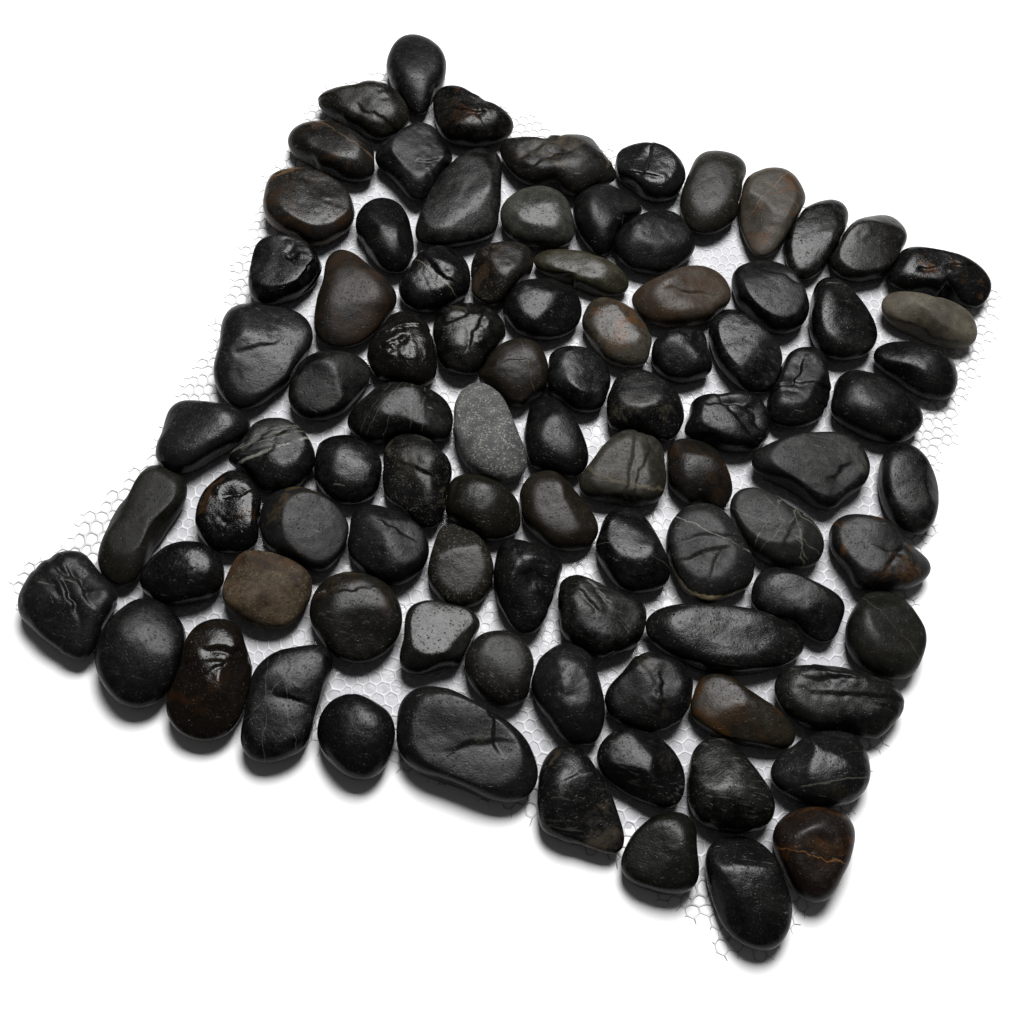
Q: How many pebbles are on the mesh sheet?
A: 91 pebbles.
